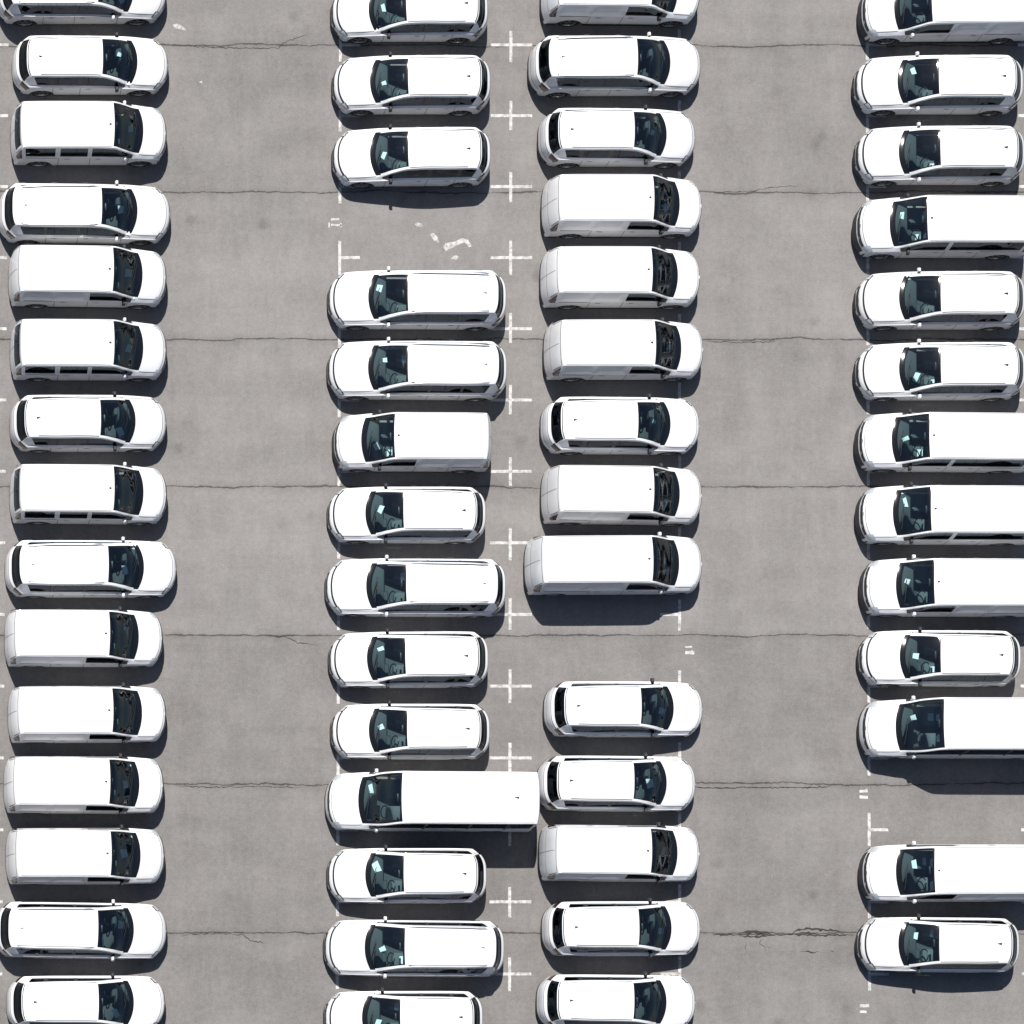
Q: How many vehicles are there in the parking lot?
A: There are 56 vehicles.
